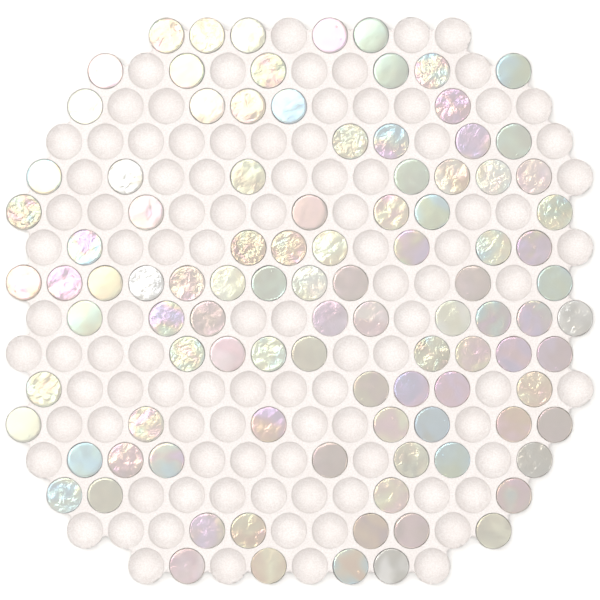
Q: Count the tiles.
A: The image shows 100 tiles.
